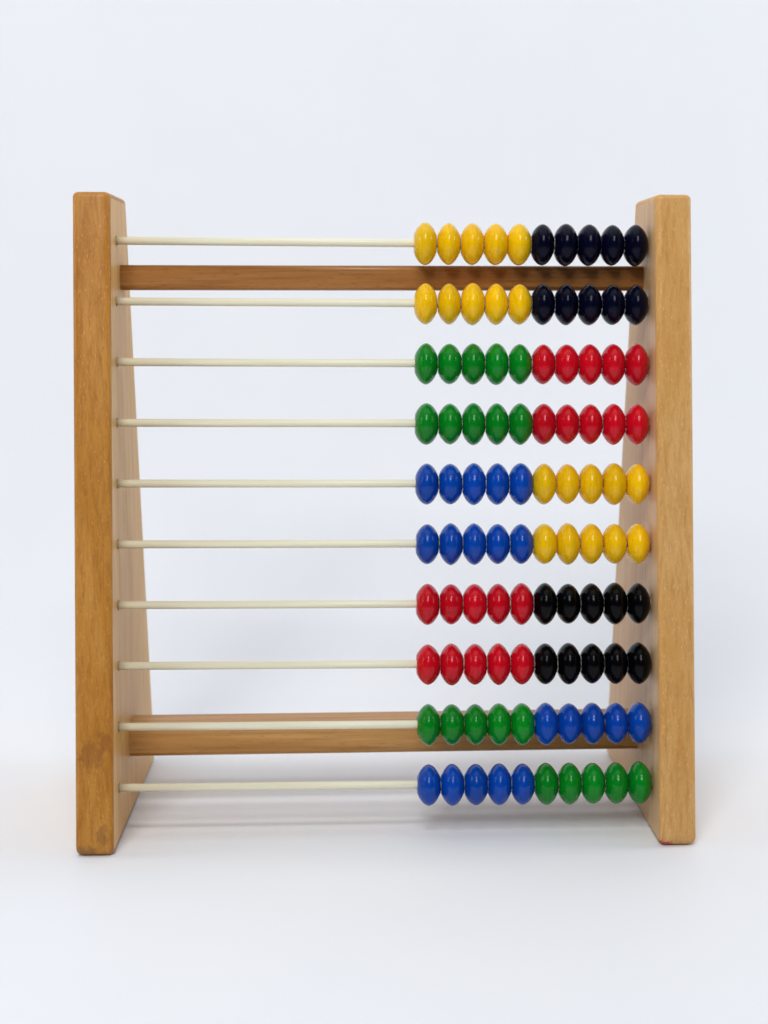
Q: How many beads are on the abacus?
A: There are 100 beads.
